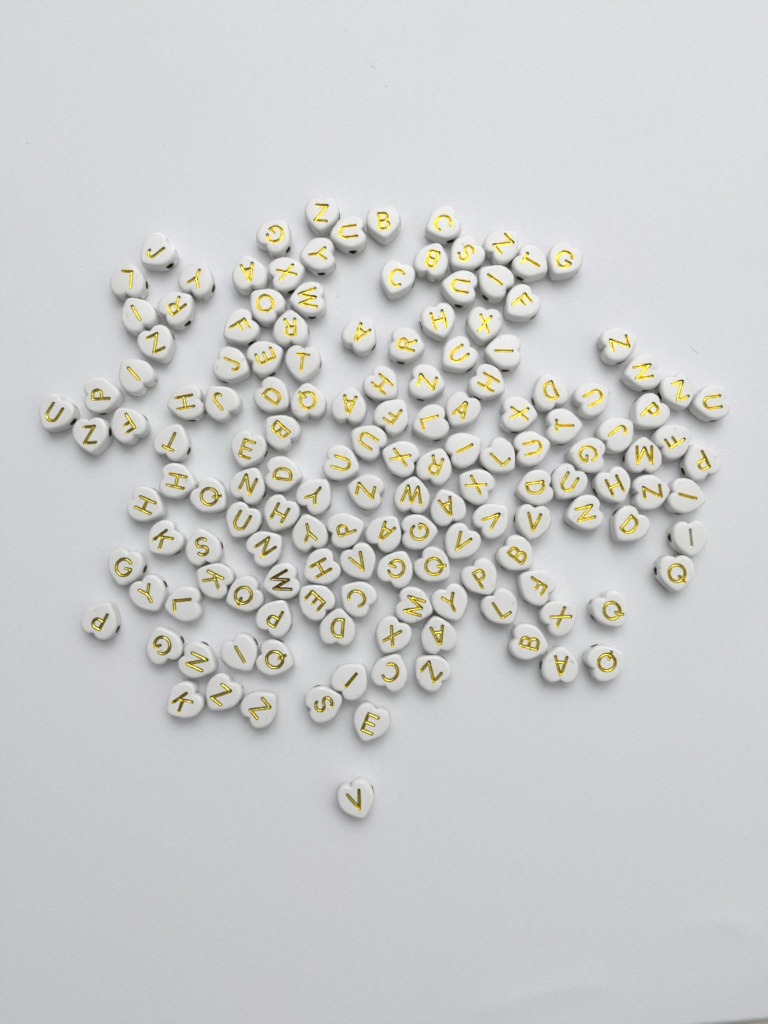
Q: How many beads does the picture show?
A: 148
